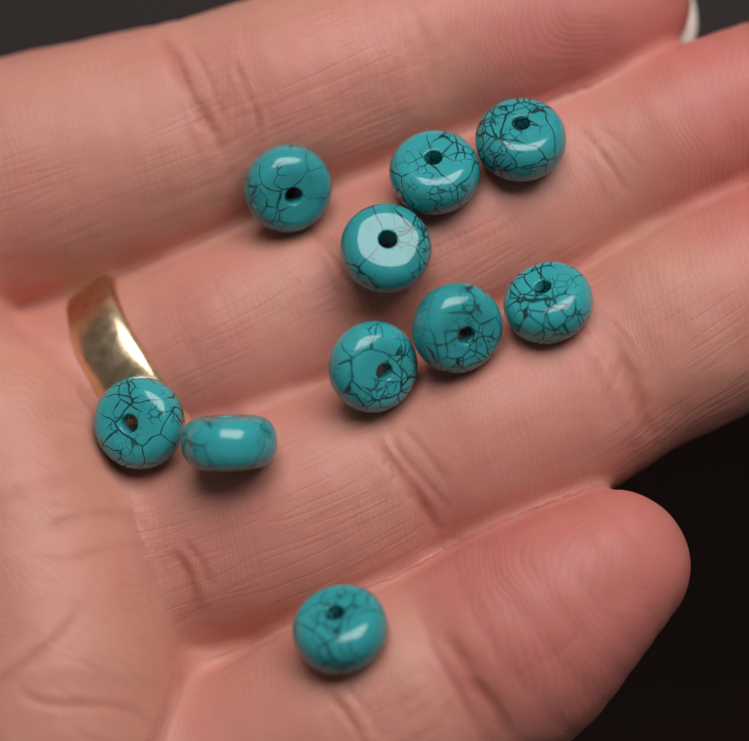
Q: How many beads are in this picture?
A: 10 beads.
